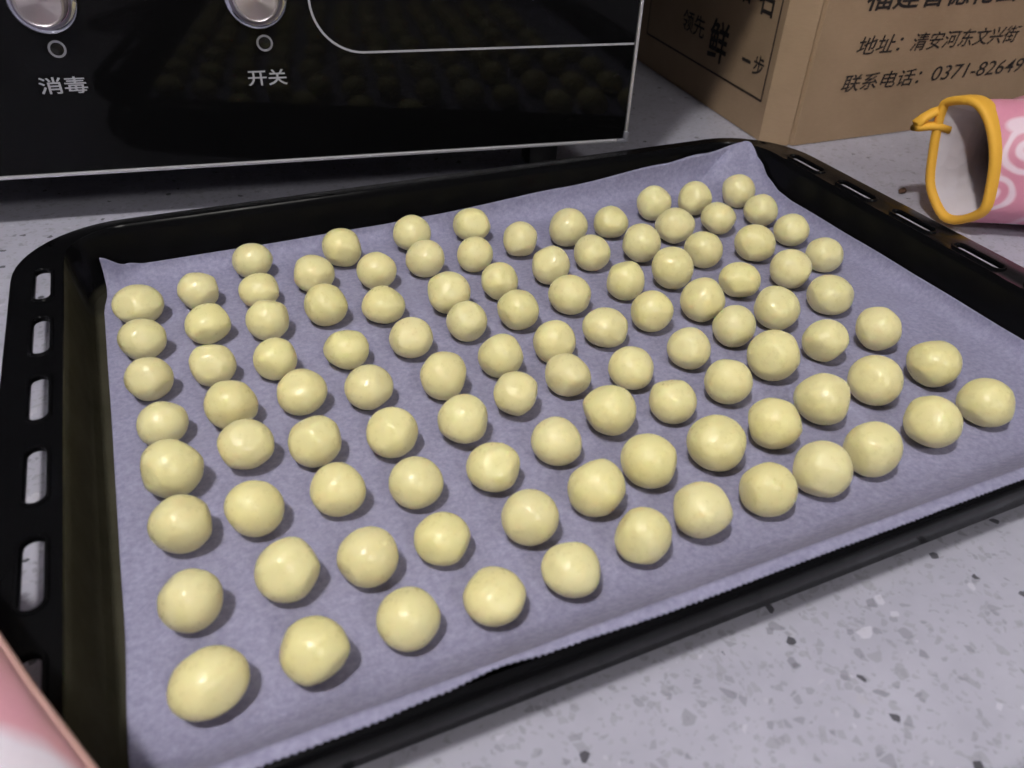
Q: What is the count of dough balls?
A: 104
